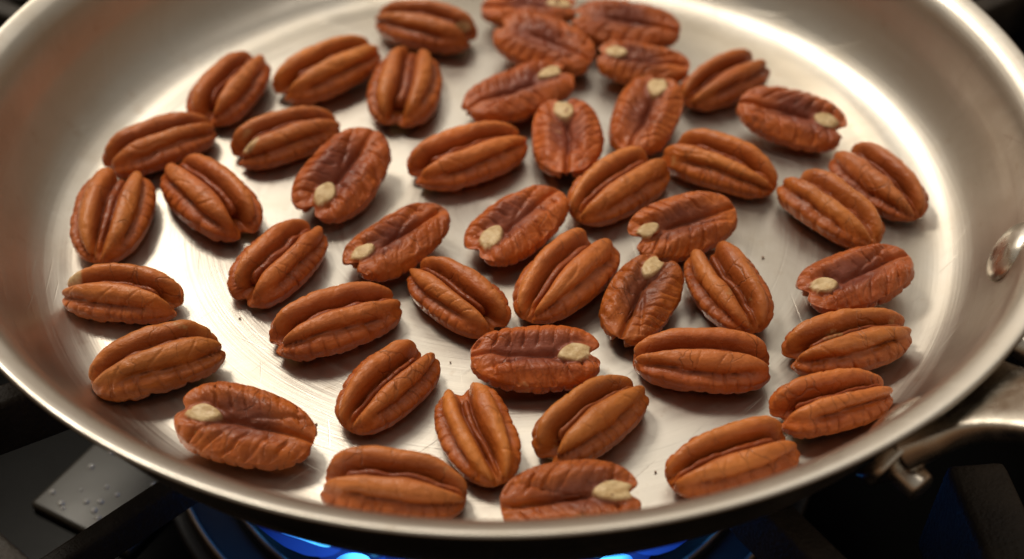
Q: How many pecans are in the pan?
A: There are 46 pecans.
